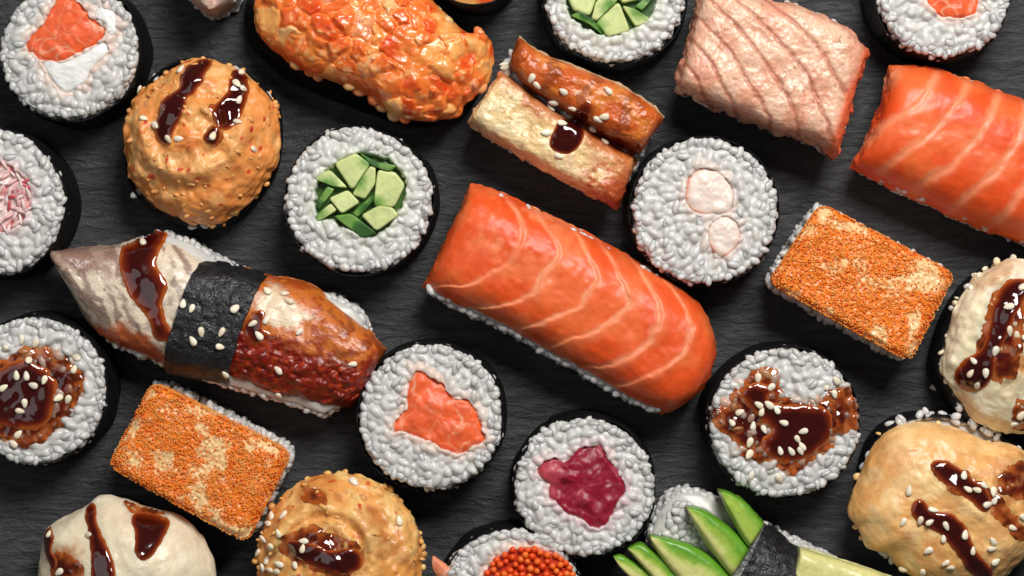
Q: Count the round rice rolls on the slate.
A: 11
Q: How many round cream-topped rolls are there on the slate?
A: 5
